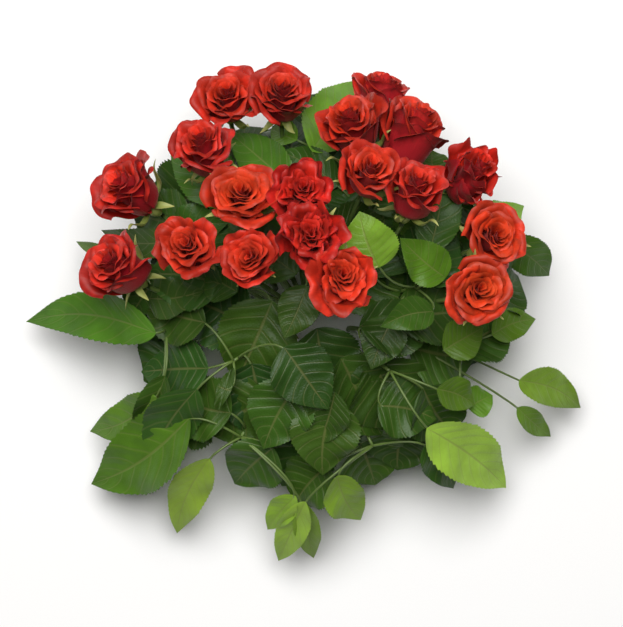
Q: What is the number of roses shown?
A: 19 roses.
